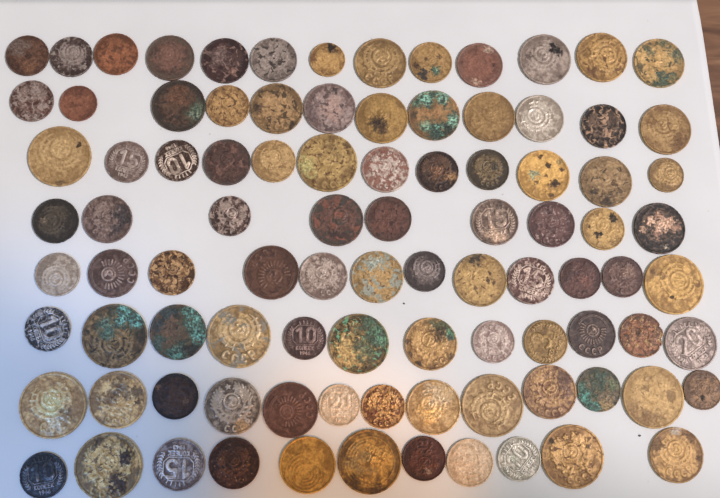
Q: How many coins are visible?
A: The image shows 94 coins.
